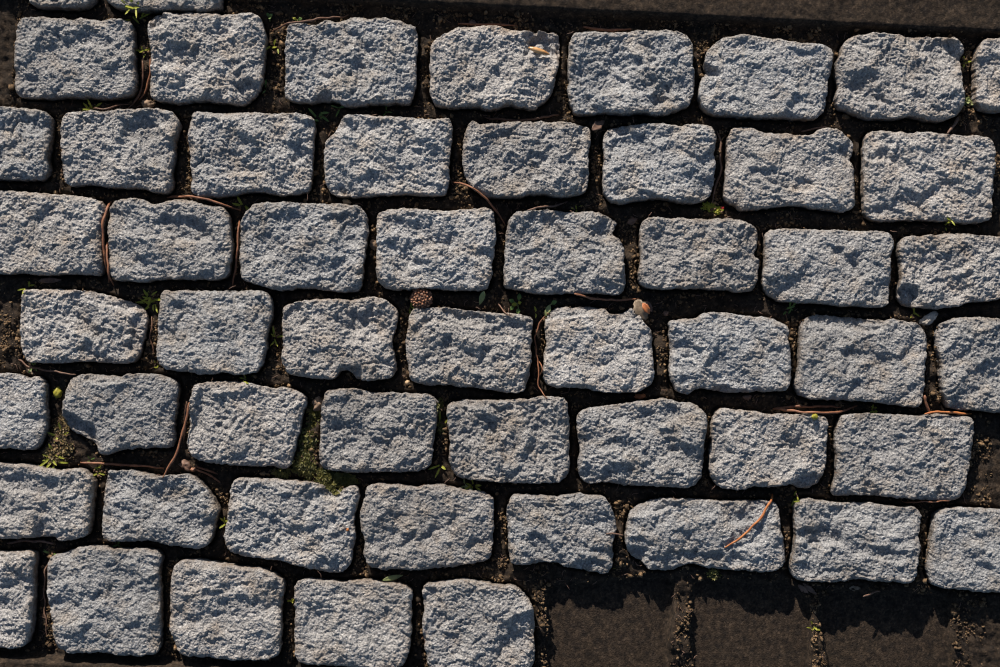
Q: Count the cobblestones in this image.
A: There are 55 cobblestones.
